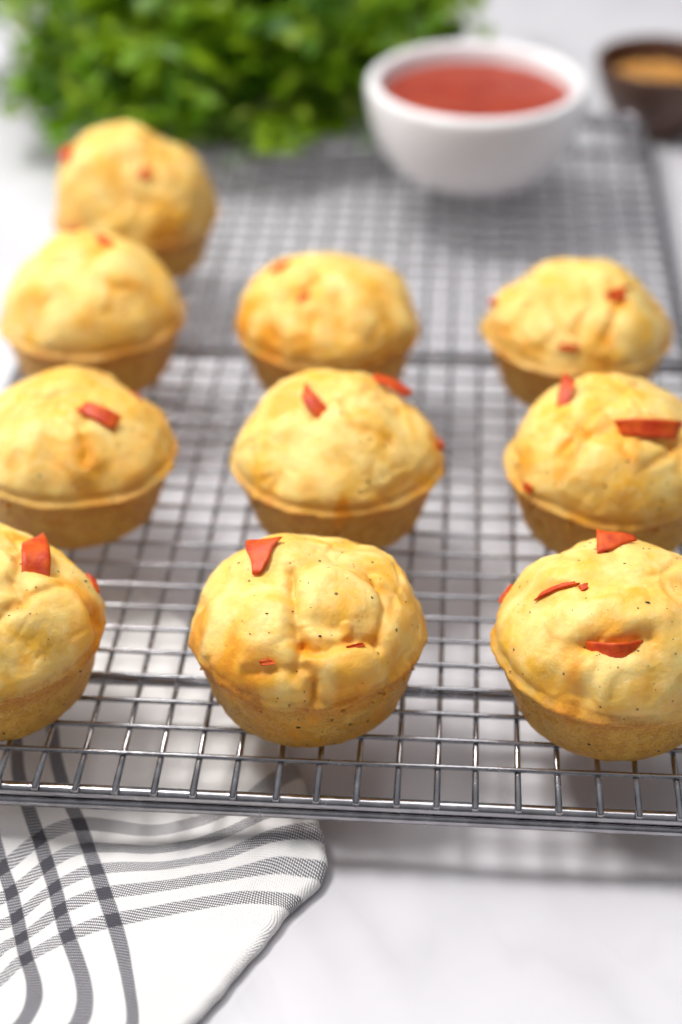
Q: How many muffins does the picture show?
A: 10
